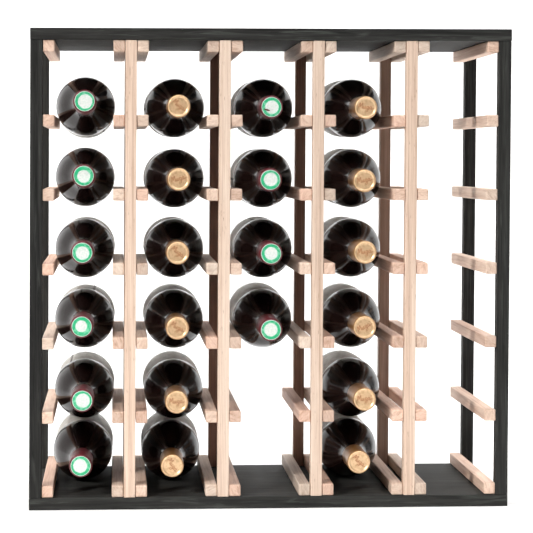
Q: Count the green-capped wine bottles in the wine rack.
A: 10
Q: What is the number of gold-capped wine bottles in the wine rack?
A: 12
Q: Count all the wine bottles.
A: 22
